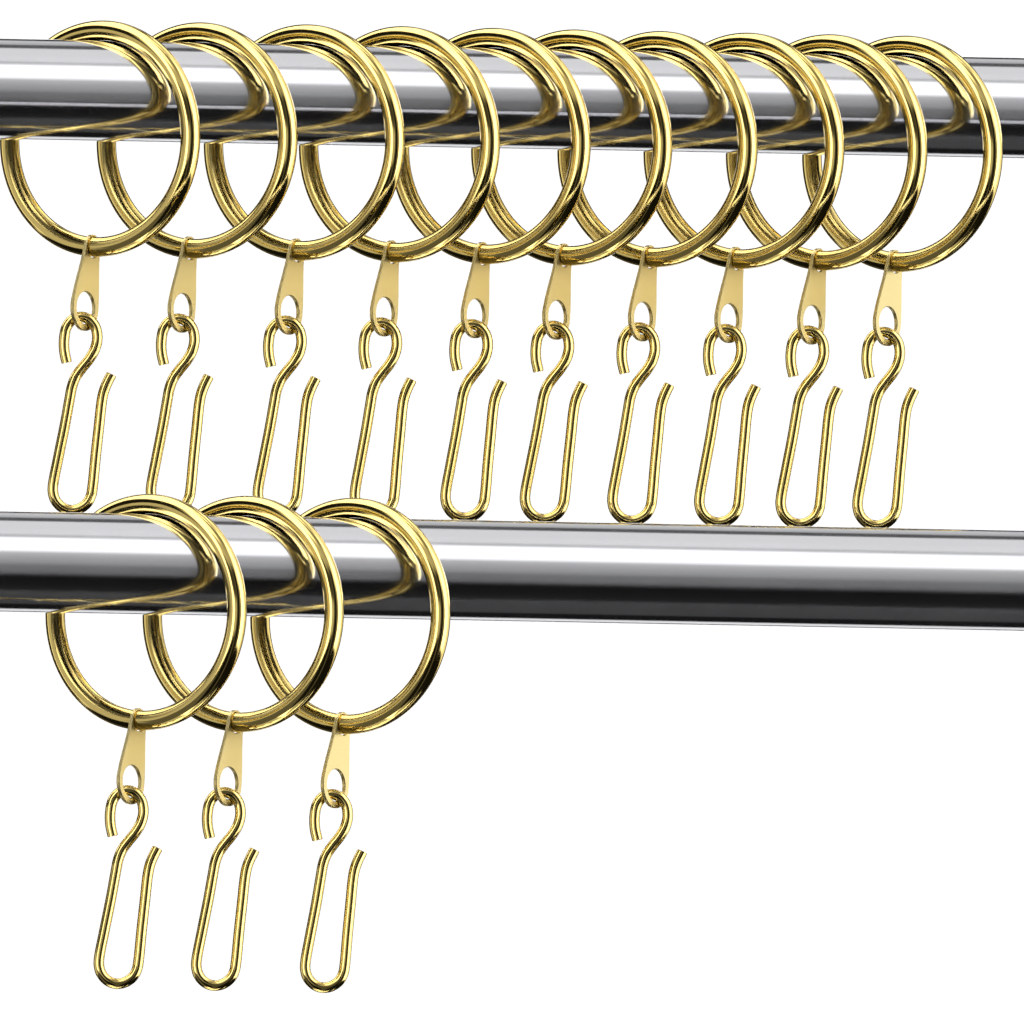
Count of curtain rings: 13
